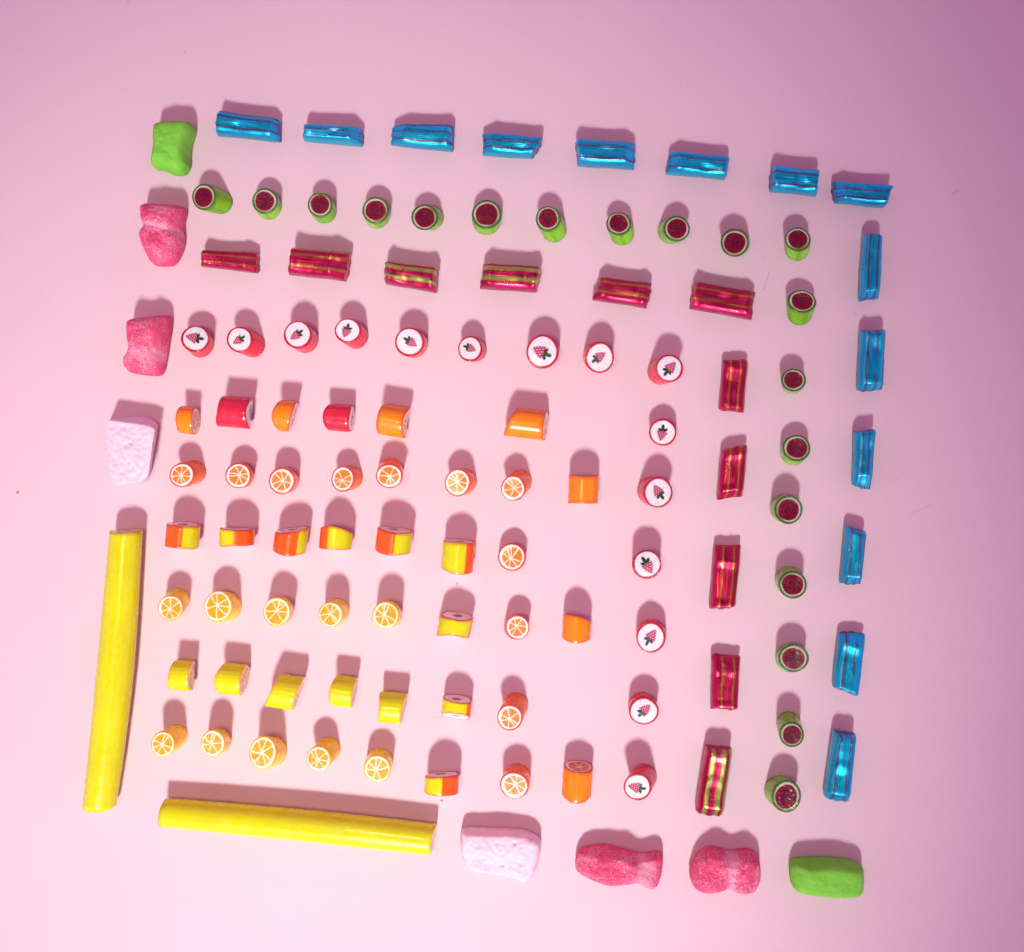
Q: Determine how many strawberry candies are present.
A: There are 17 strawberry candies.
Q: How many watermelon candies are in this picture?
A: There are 19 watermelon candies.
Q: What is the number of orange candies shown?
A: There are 18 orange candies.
